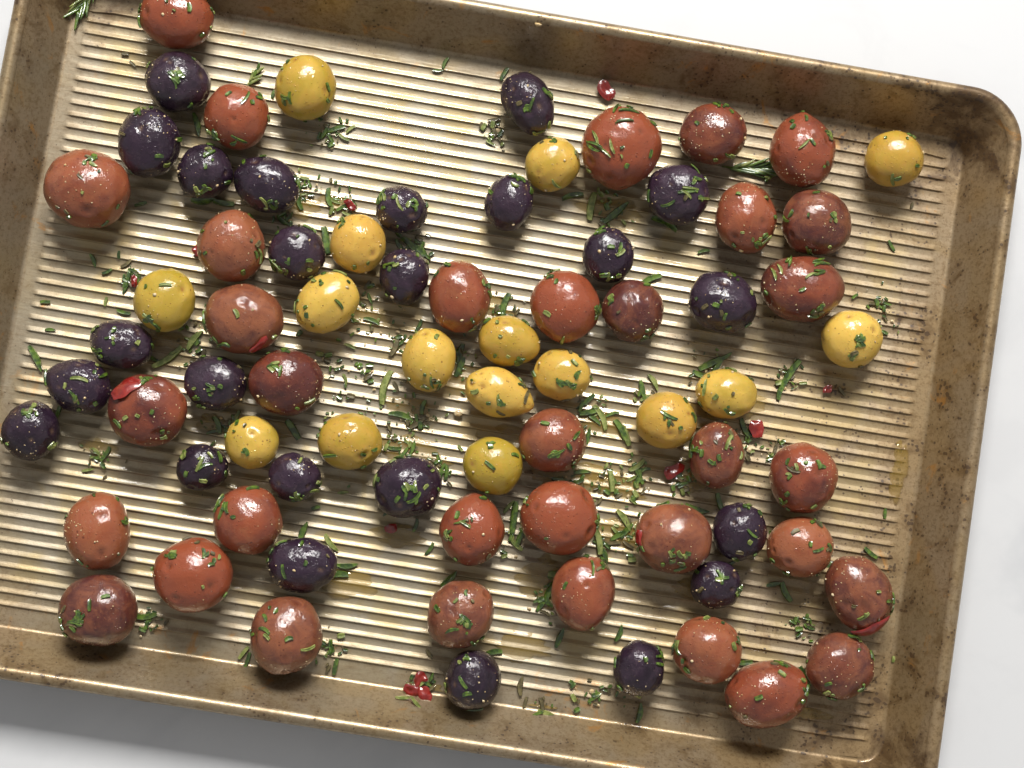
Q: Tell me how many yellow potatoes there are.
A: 16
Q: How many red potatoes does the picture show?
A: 34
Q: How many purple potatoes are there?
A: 24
